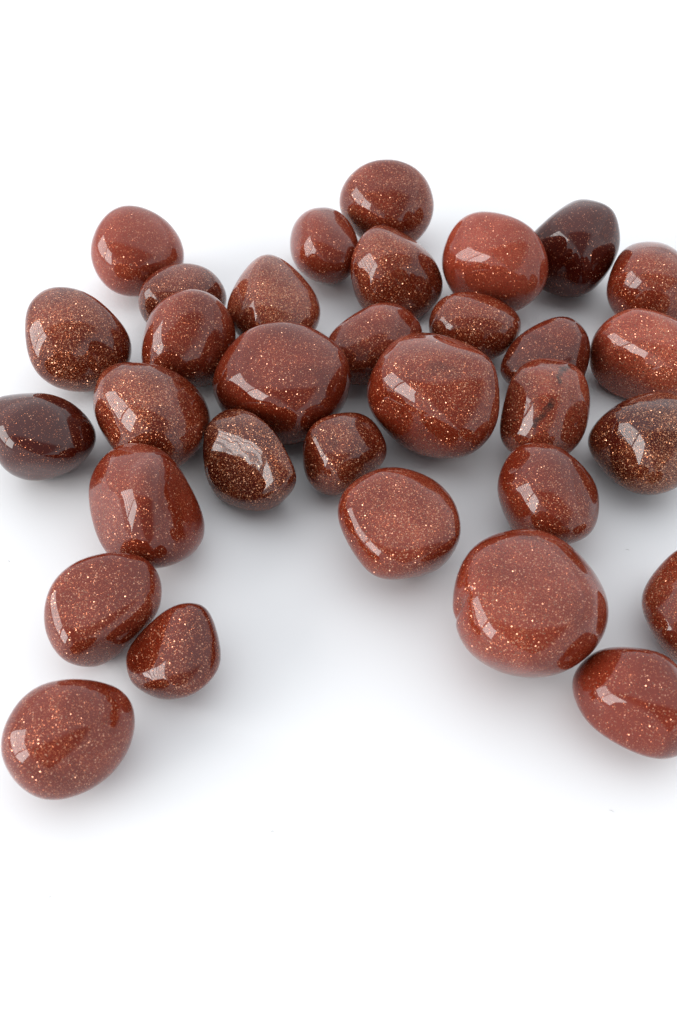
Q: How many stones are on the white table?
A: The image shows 32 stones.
